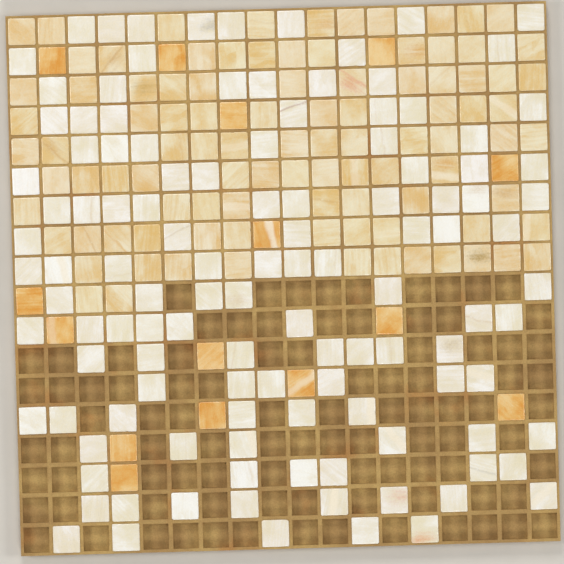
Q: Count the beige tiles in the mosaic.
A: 98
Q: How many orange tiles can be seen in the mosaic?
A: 15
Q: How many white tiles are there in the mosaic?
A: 118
